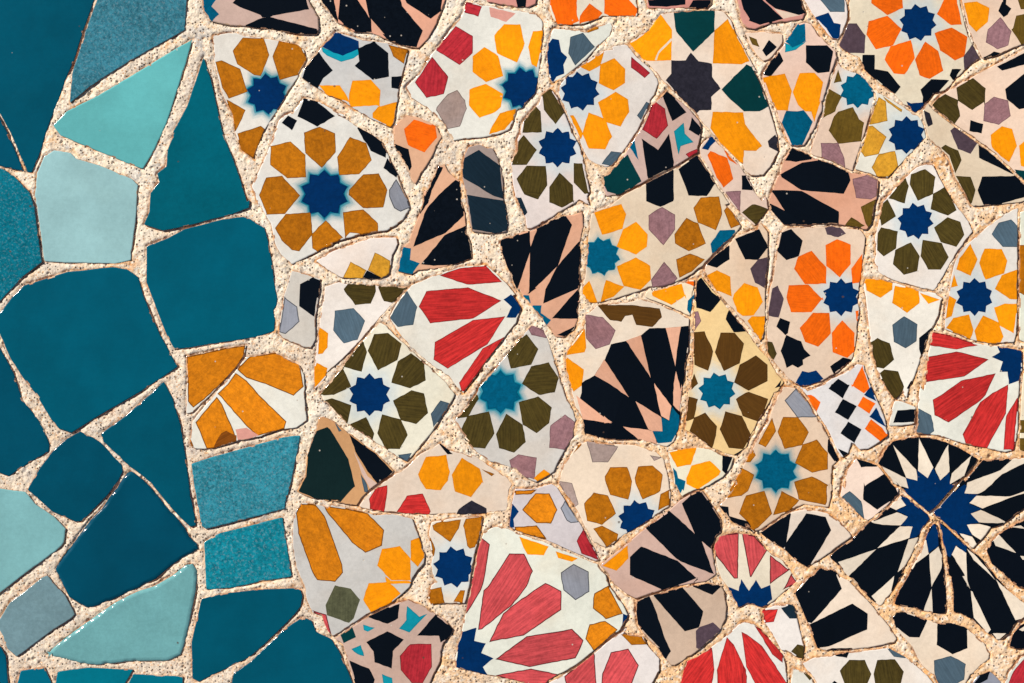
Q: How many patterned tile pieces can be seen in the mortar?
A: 83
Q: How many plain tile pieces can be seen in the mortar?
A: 24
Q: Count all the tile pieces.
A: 107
